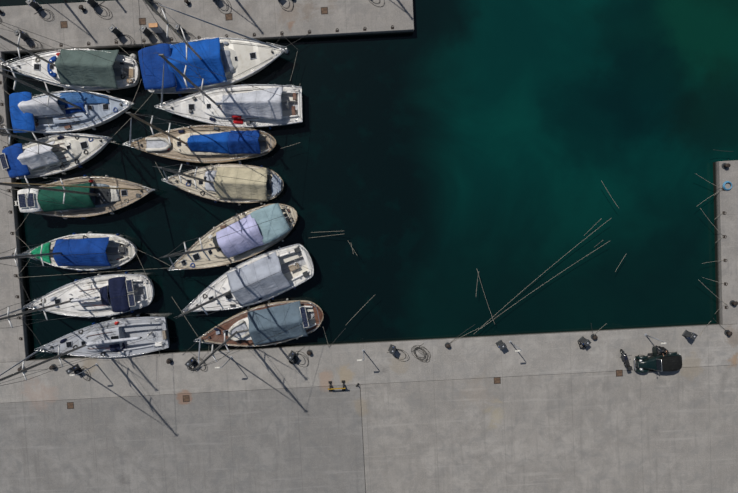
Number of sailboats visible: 14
